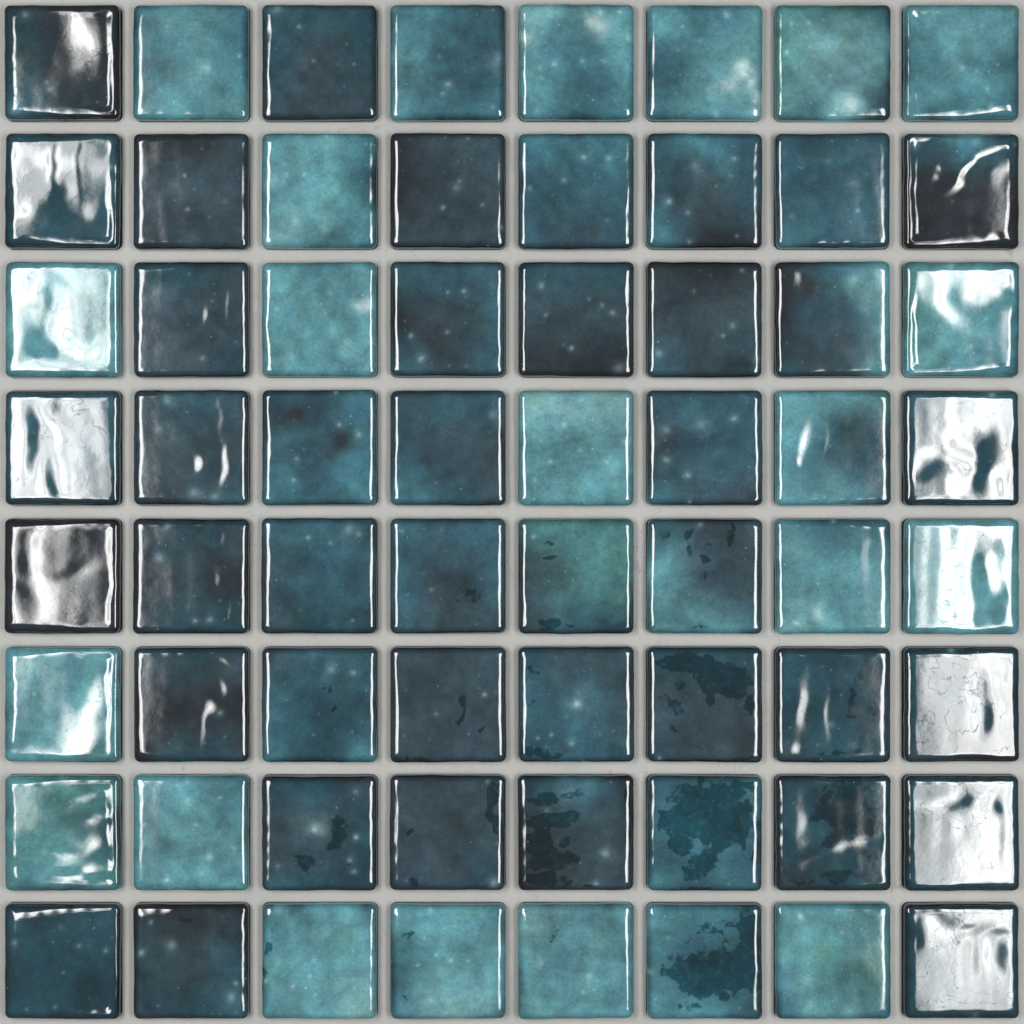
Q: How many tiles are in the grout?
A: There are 64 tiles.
